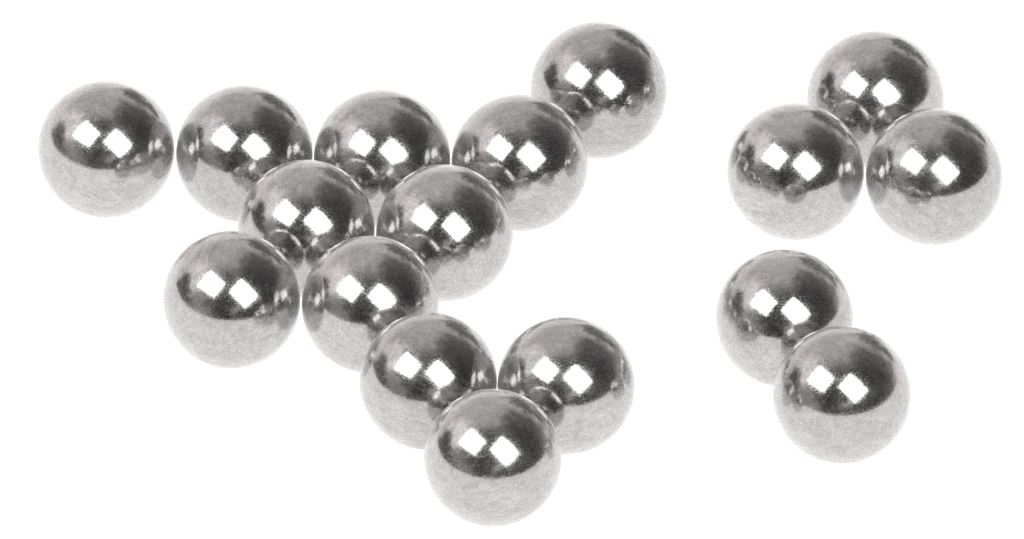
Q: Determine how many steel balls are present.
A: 17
